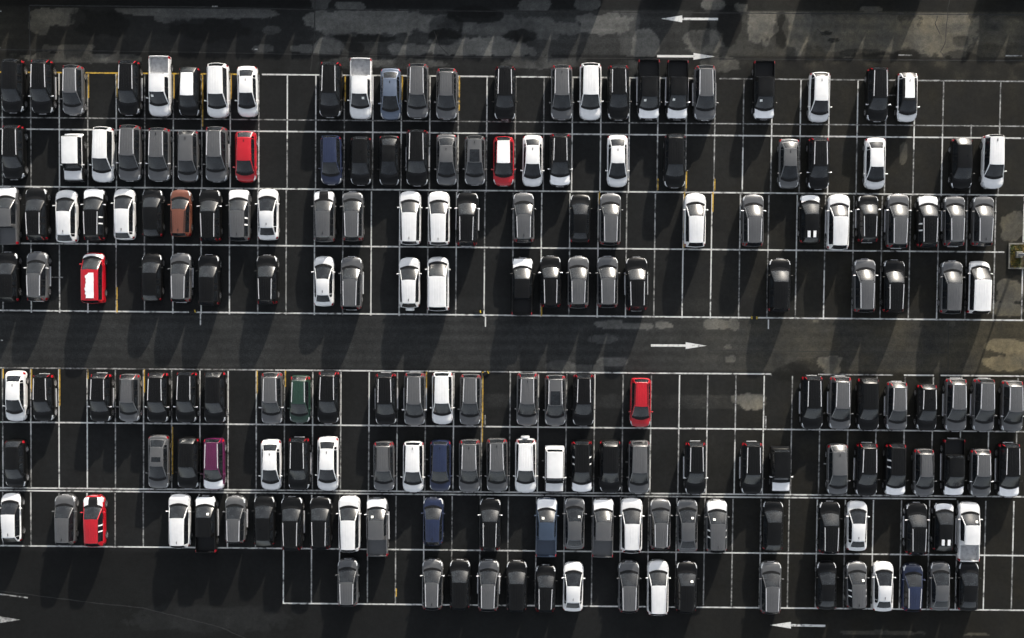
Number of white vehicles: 40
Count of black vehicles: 75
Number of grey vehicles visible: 63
